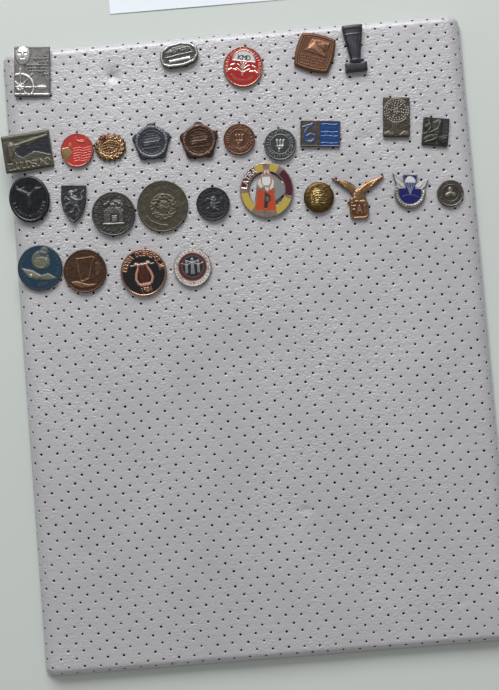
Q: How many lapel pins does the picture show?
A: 29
